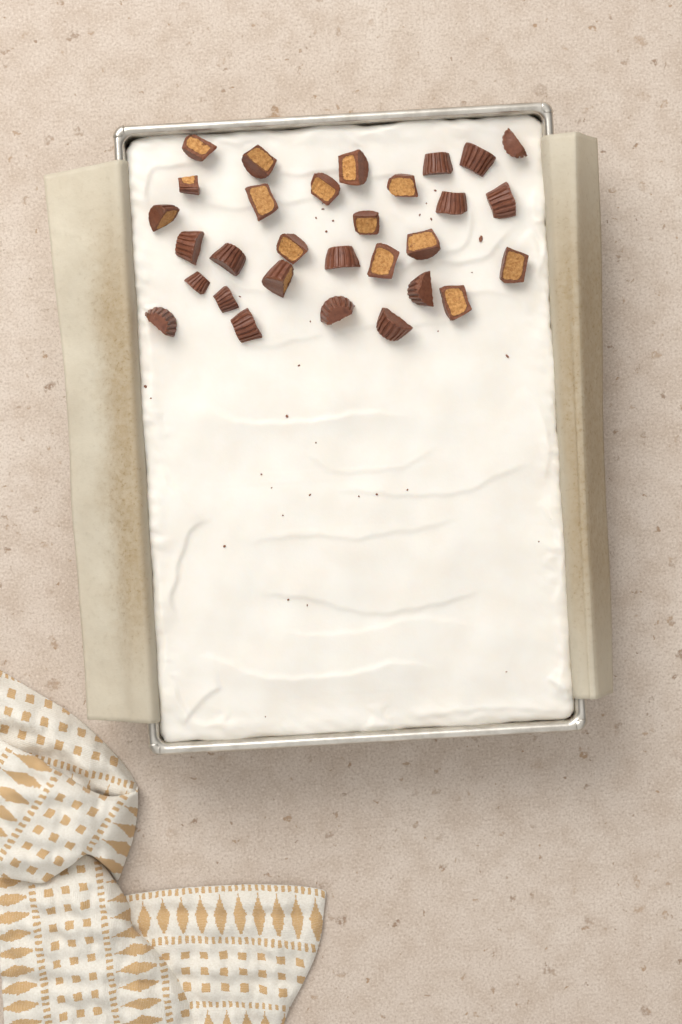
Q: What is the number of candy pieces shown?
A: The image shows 30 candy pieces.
